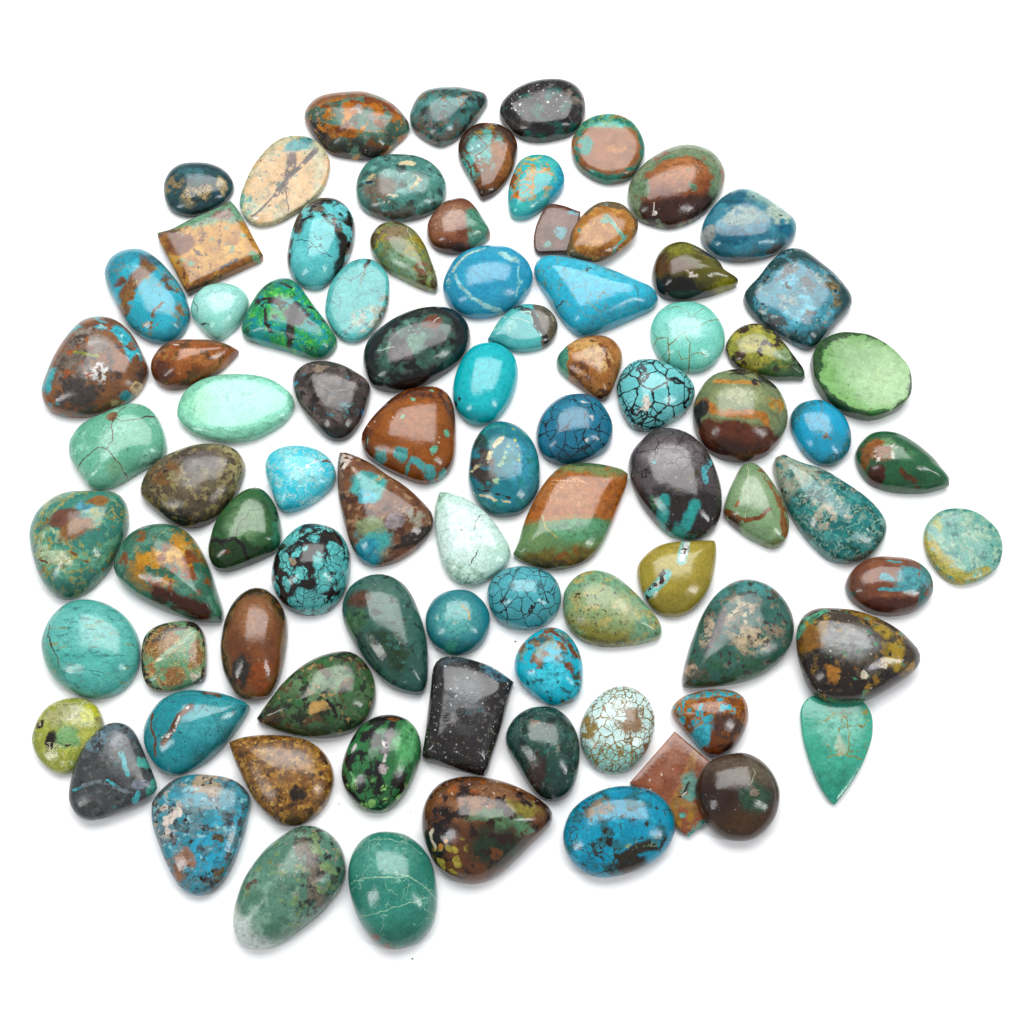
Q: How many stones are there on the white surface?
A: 87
